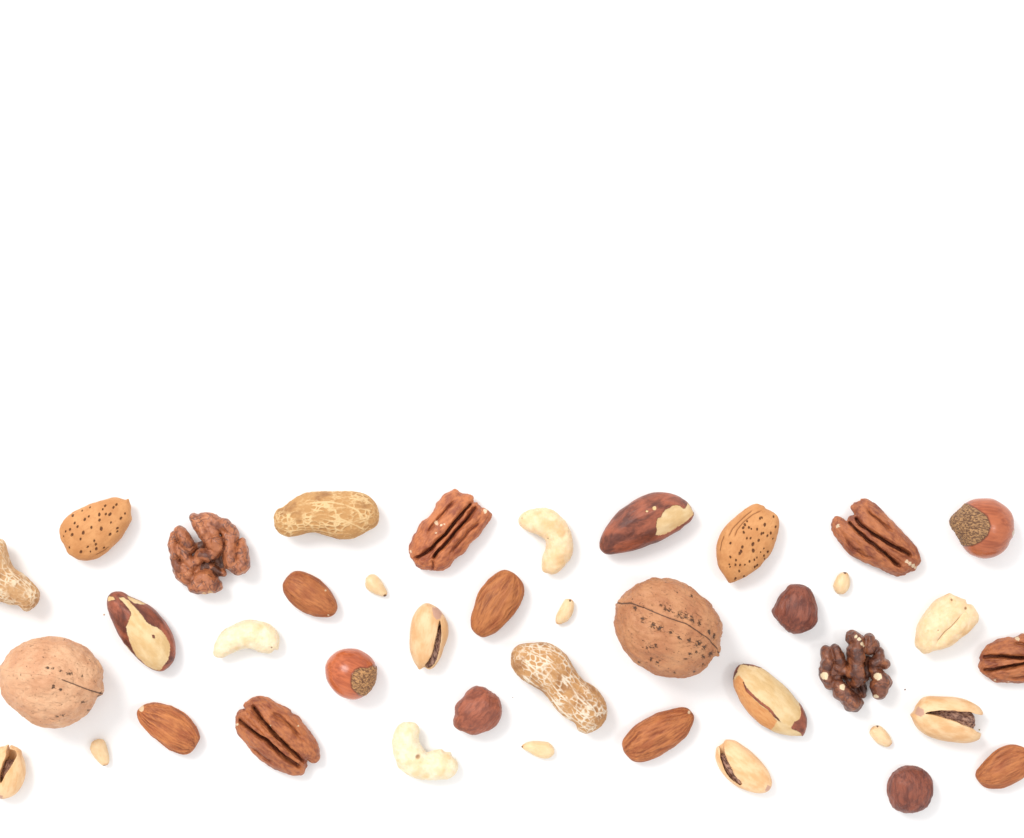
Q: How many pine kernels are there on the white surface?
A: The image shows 6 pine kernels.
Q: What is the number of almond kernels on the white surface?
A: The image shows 5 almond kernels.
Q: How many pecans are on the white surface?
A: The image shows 4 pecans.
